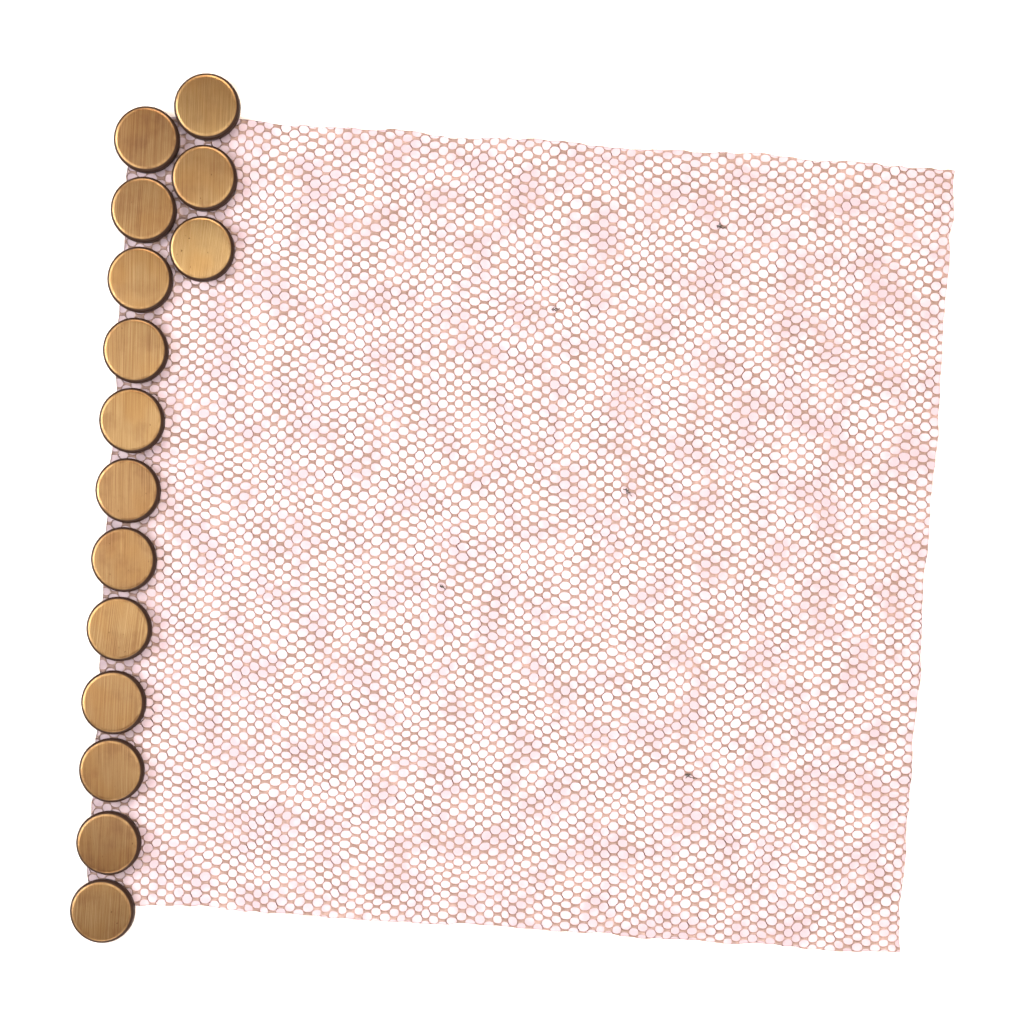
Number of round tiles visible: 15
